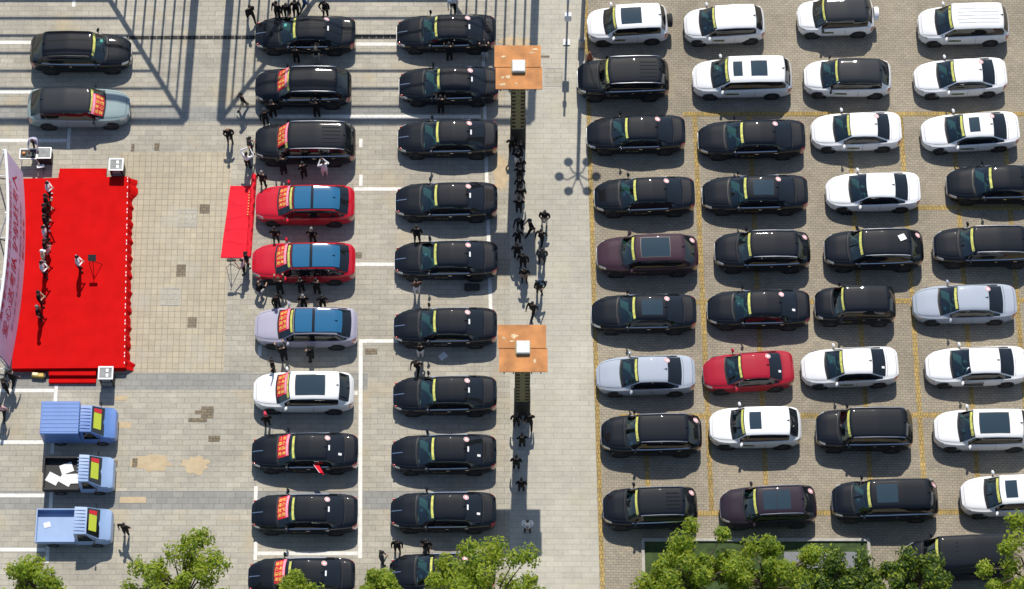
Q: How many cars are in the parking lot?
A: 59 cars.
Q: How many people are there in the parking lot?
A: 86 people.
